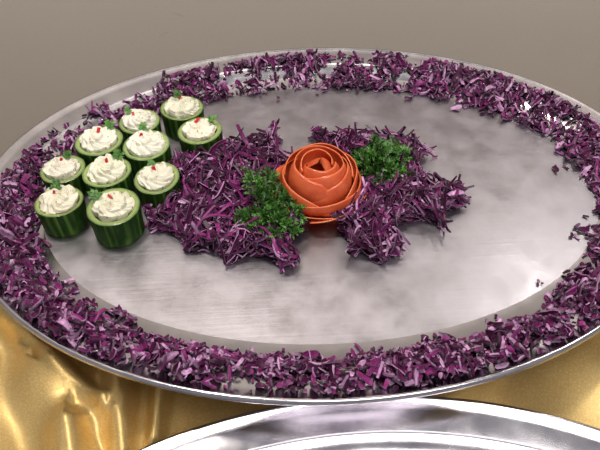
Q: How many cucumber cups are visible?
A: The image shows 10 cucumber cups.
